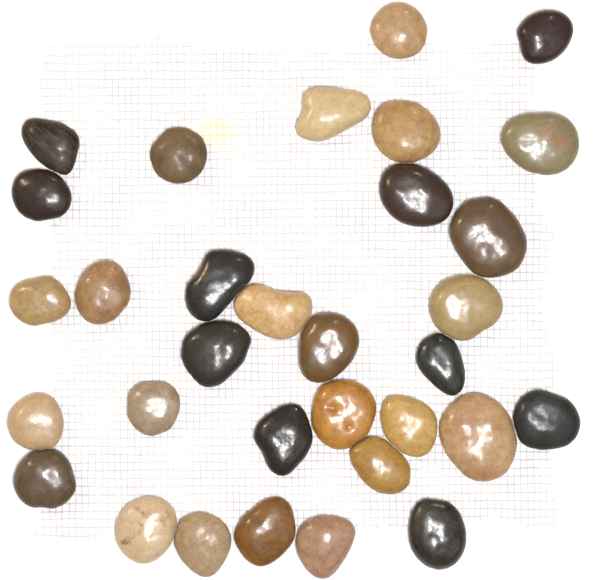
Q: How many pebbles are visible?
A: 32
